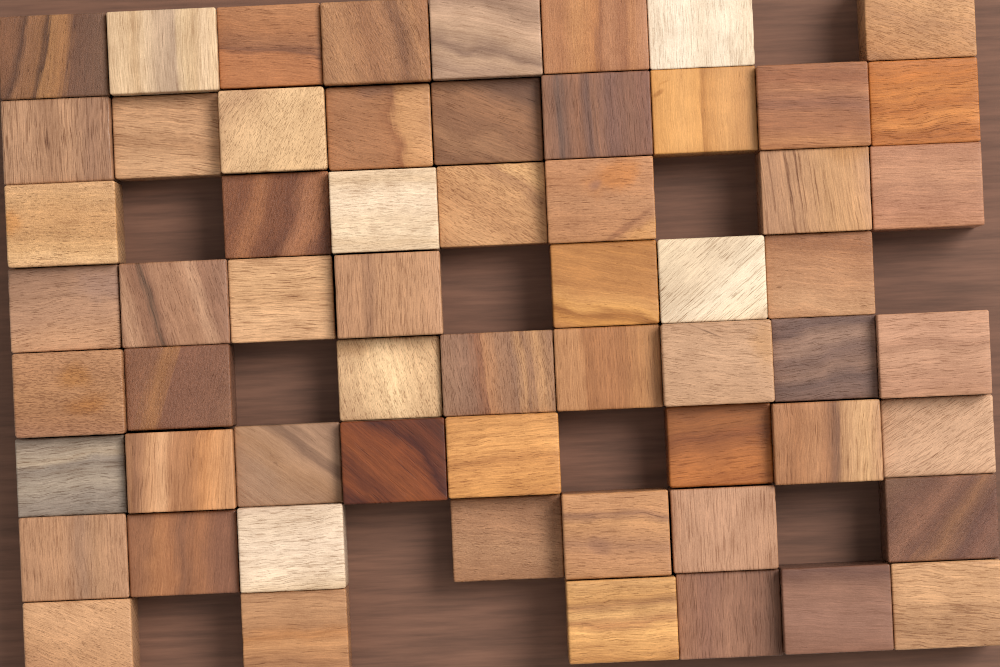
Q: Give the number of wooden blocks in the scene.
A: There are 60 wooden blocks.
